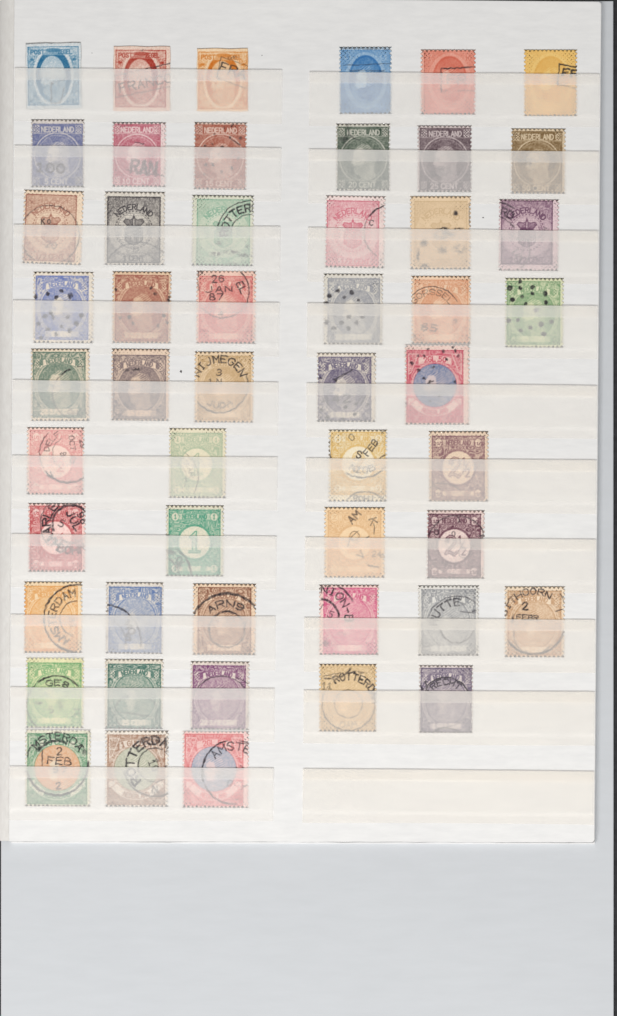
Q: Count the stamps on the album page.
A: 51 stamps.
